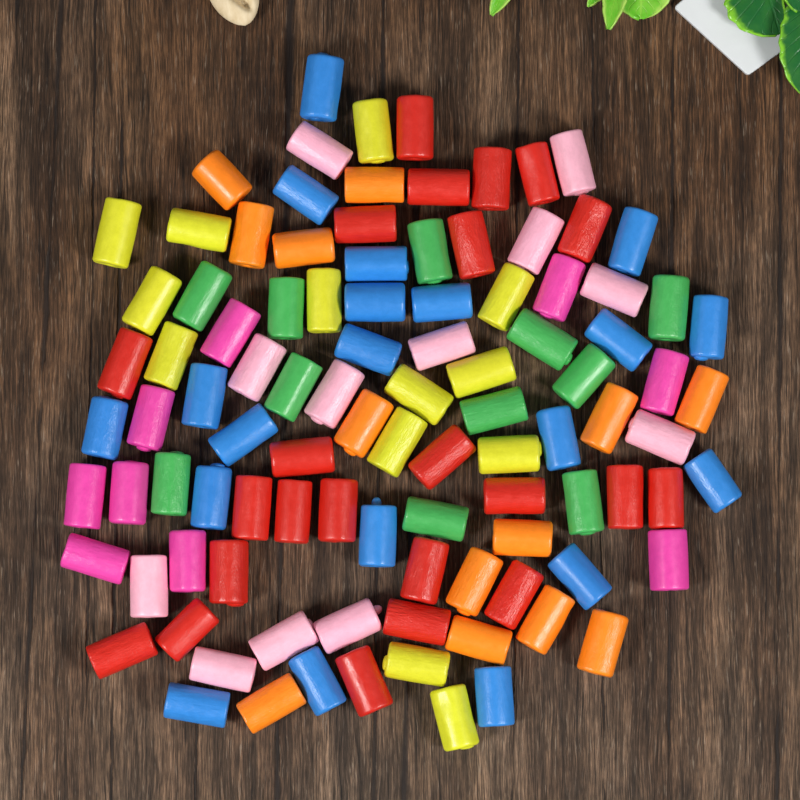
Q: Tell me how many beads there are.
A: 101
